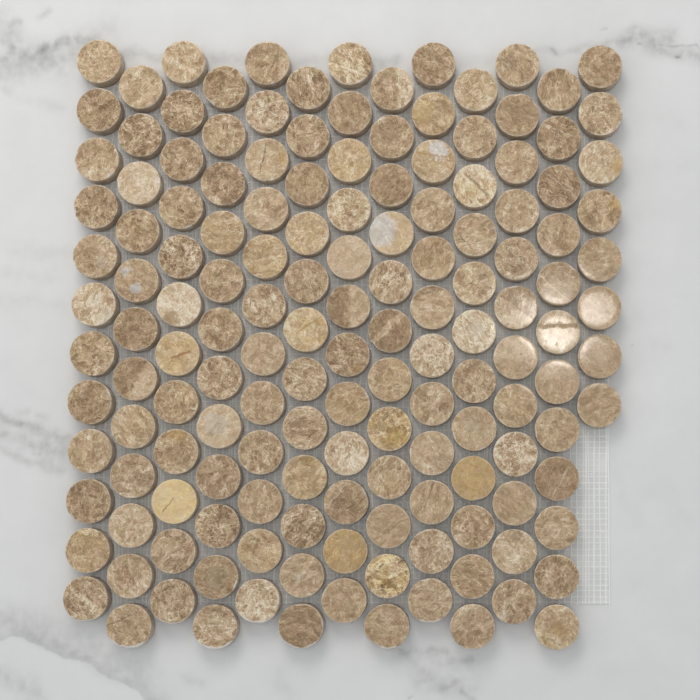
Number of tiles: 152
